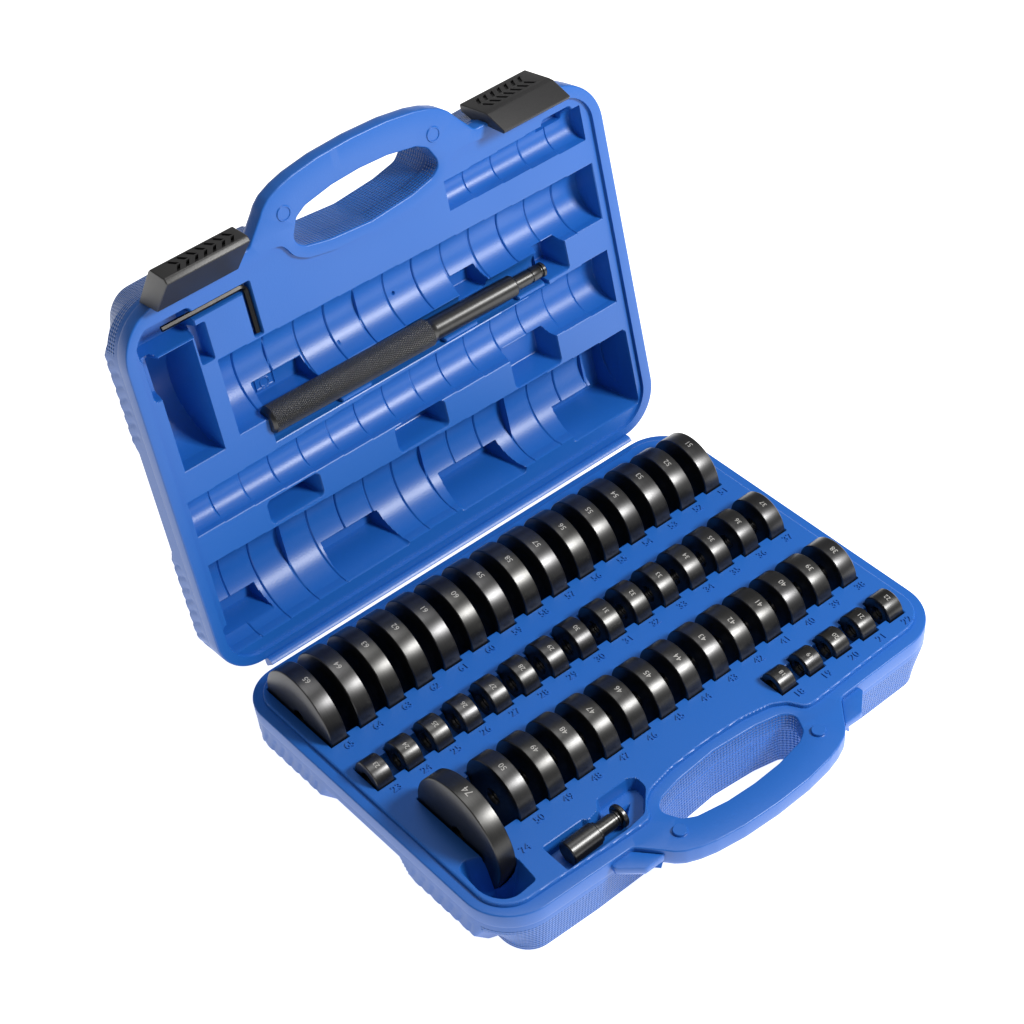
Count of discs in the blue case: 49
